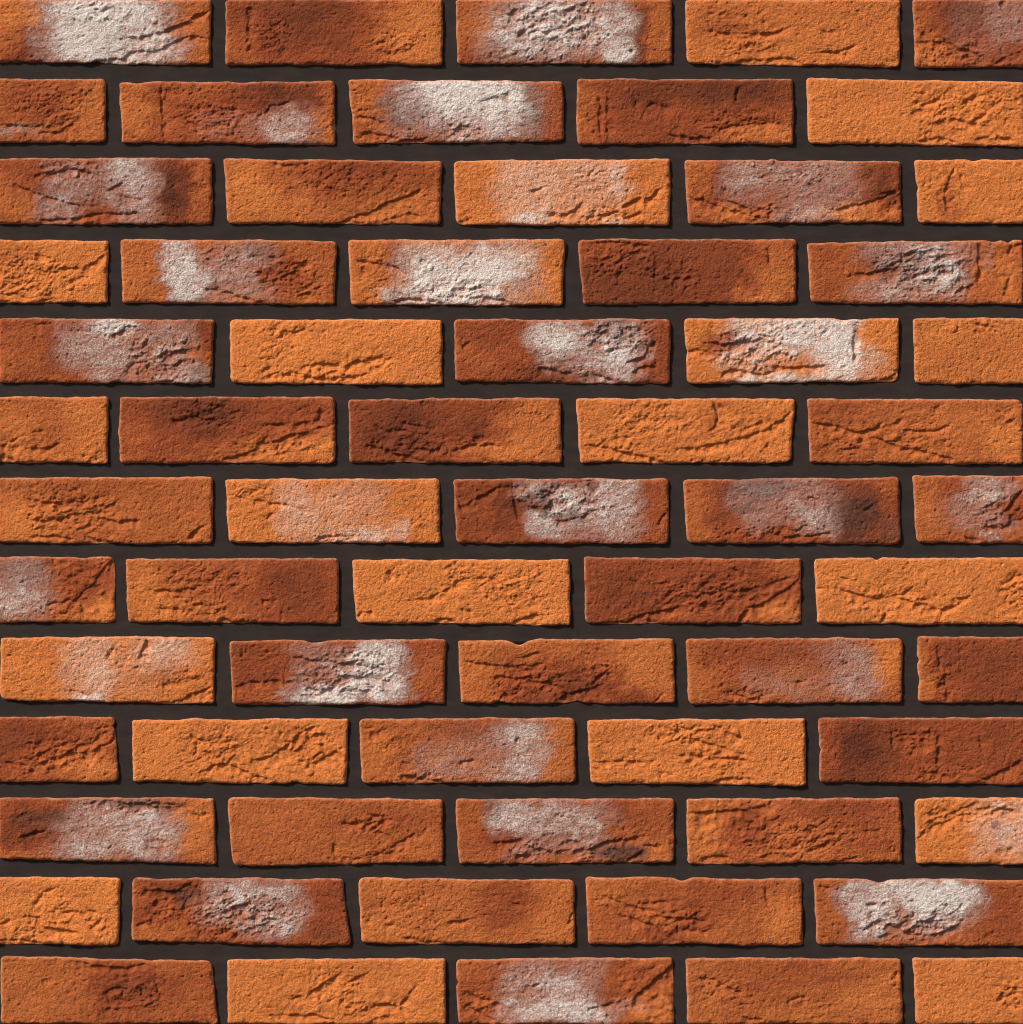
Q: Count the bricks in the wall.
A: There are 65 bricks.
